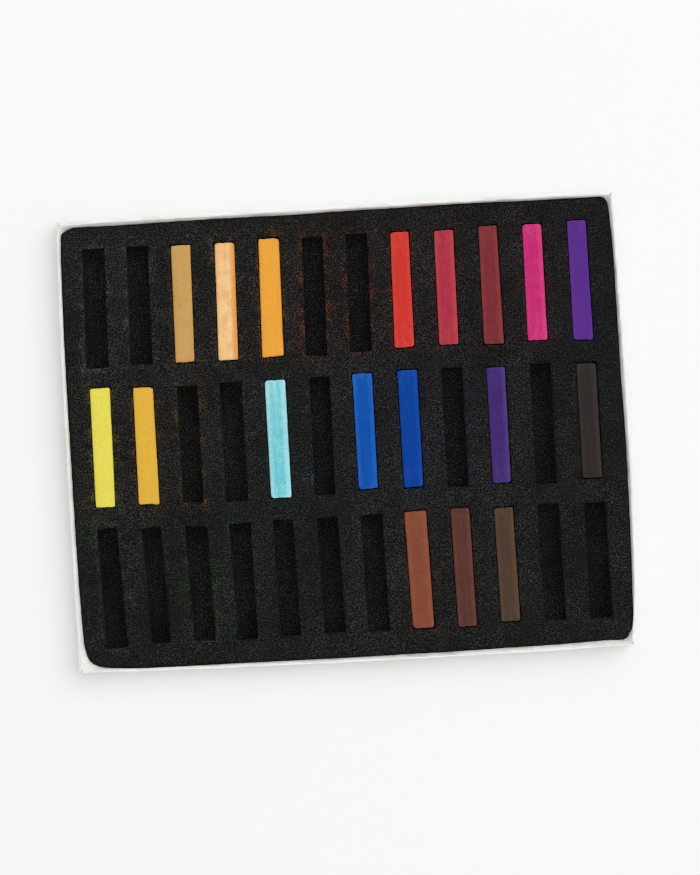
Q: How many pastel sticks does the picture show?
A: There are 18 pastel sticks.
